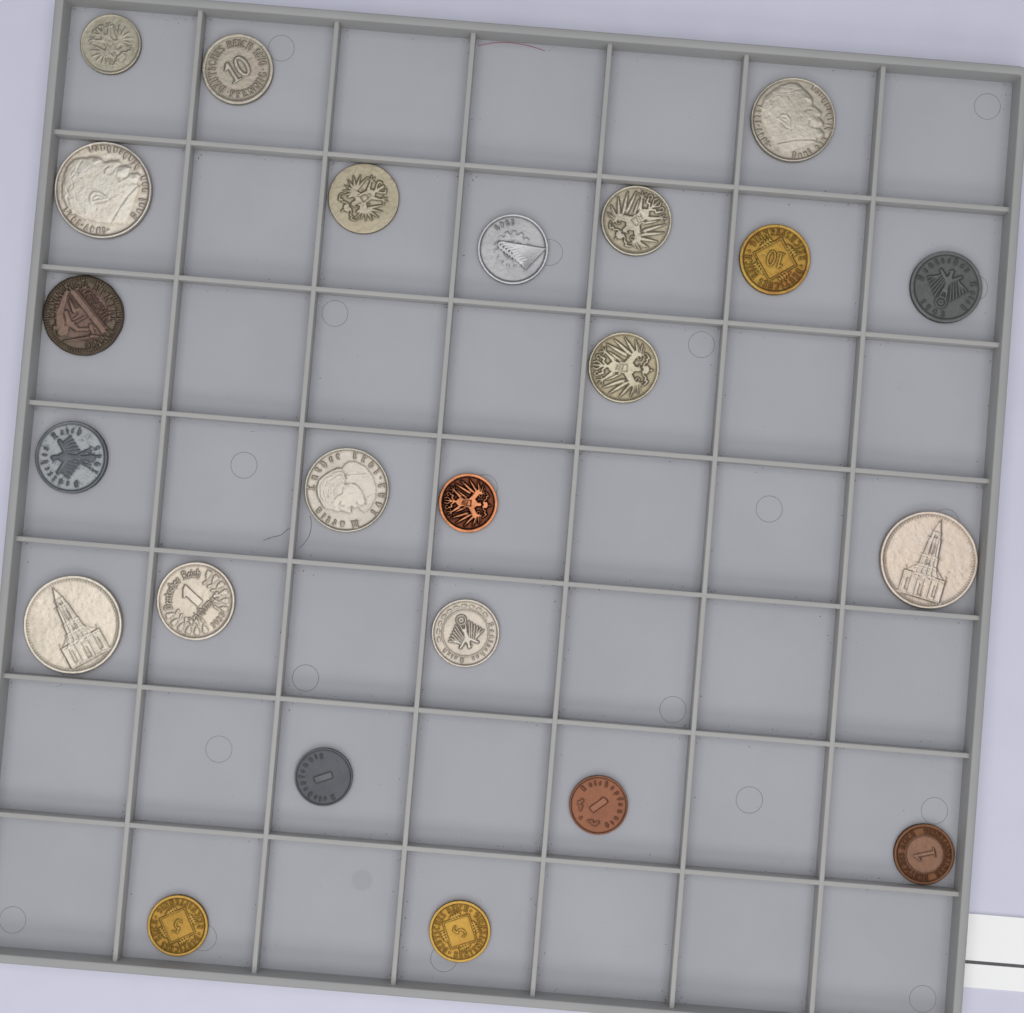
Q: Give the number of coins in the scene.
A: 23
